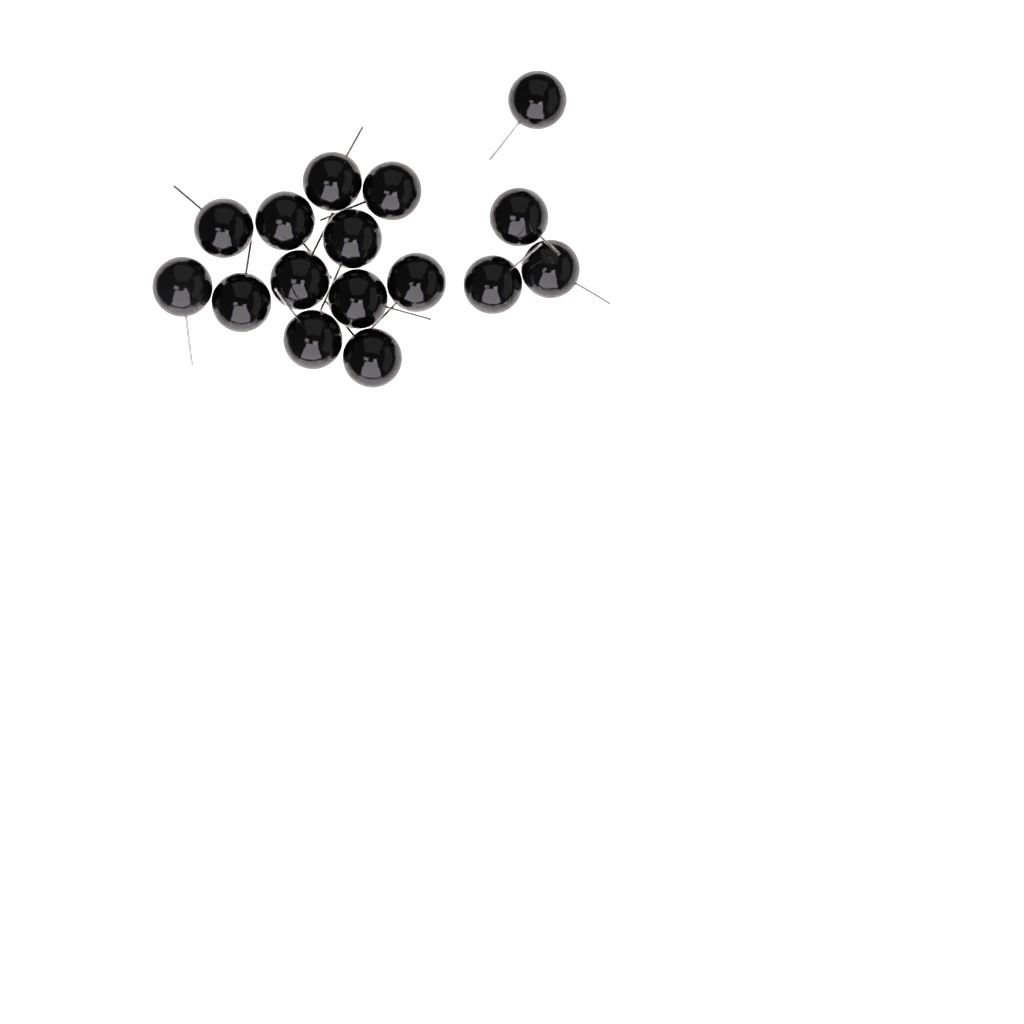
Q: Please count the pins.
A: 16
